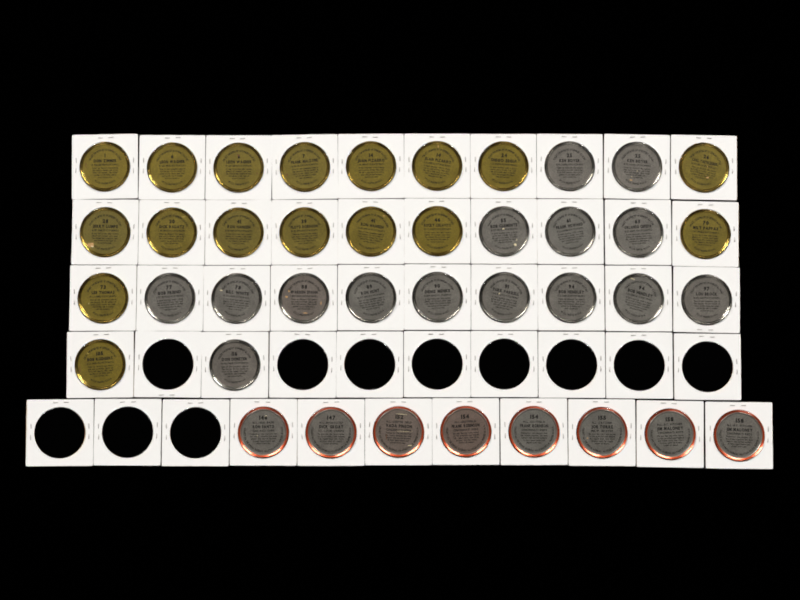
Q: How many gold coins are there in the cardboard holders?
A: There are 17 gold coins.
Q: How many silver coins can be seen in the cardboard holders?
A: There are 23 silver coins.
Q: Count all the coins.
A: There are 40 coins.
